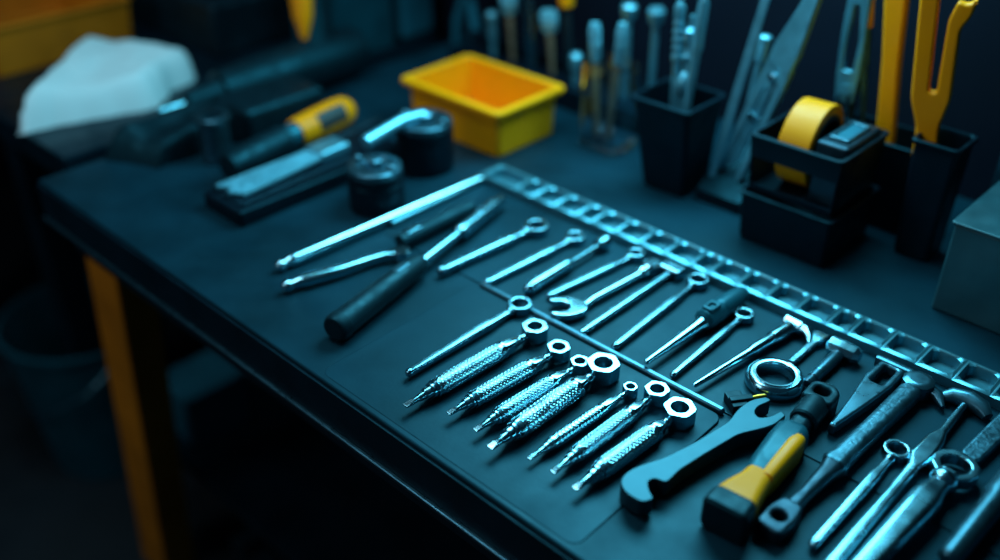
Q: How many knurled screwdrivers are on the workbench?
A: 7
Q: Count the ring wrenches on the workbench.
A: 8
